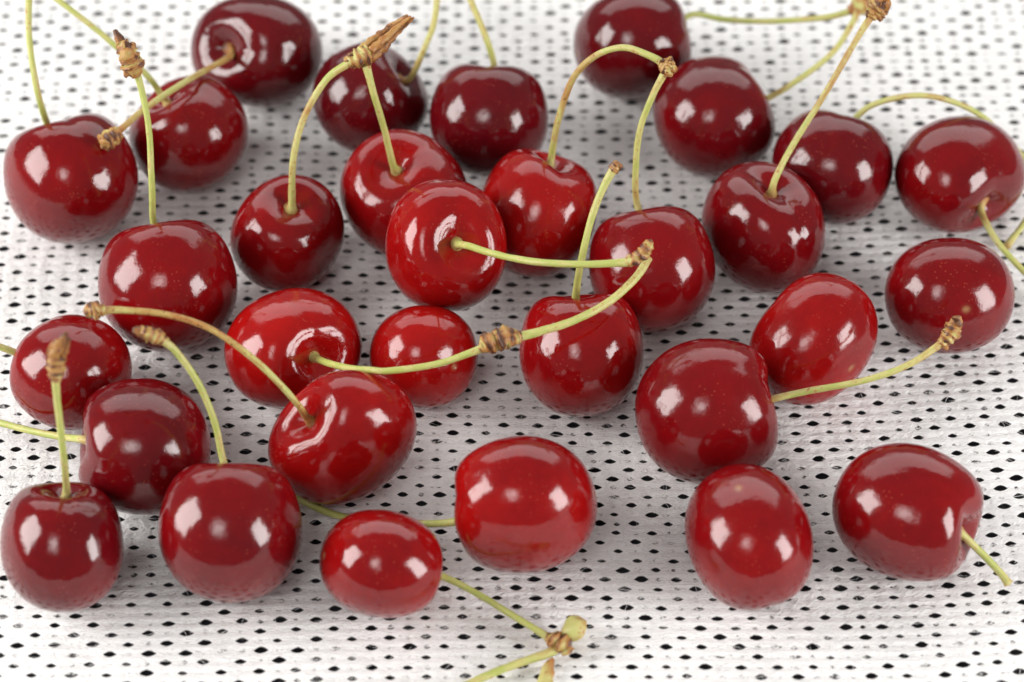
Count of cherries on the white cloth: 31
